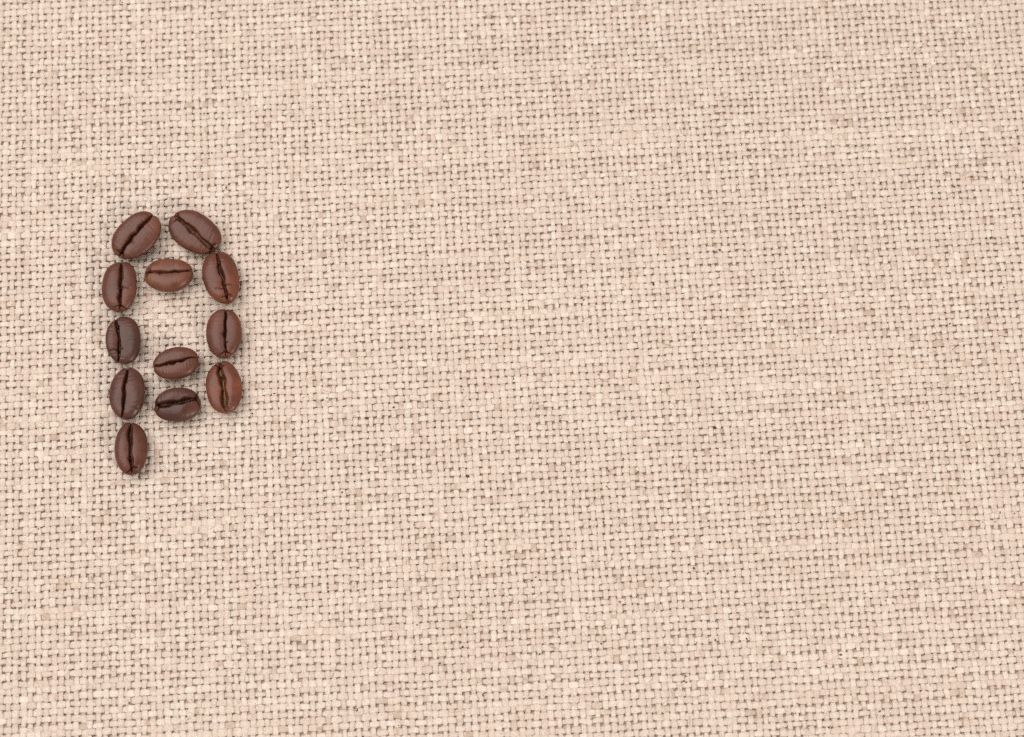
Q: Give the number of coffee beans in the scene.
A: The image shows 12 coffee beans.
